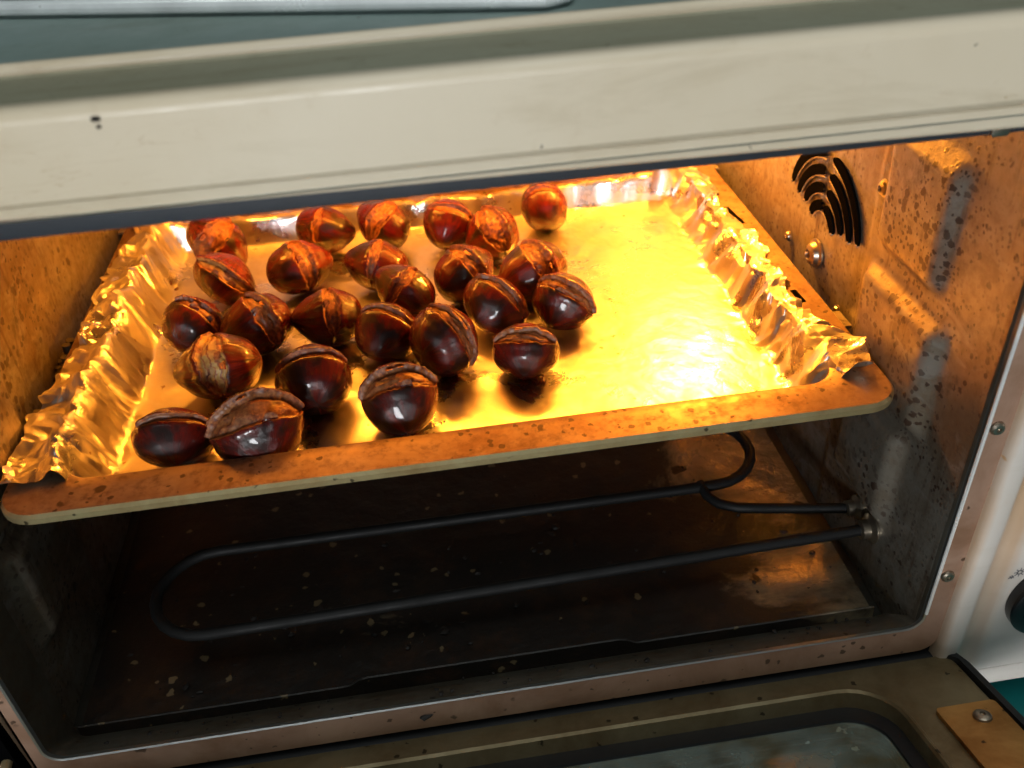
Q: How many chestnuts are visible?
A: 25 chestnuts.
